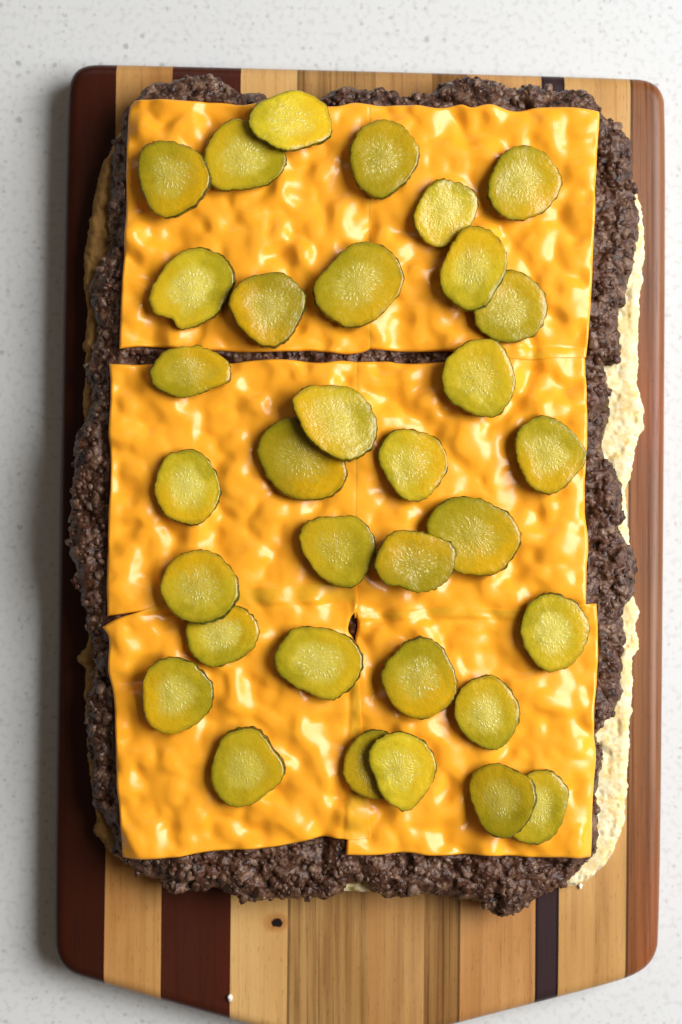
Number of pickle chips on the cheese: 33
